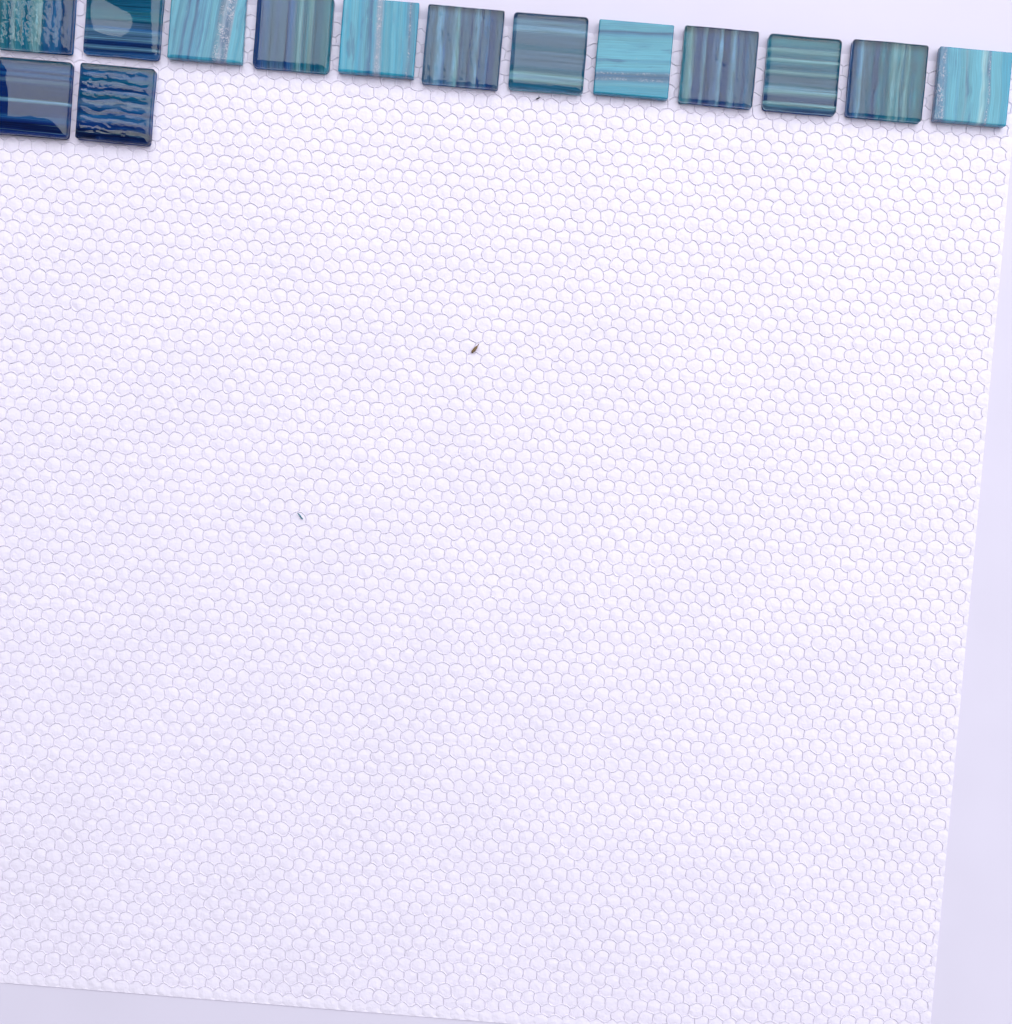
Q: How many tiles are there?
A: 14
